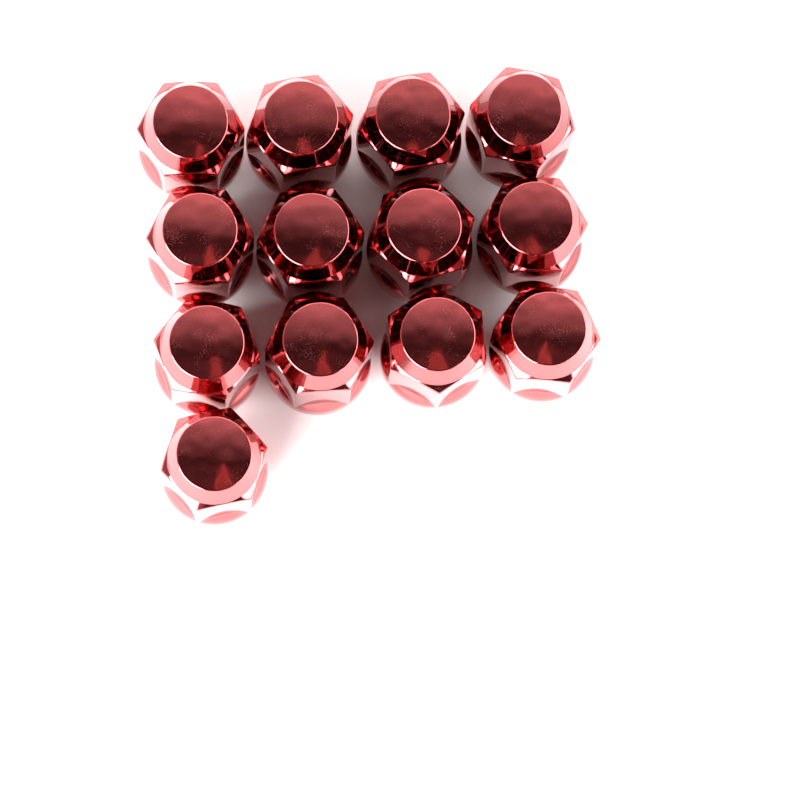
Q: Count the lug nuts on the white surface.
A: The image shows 13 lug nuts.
